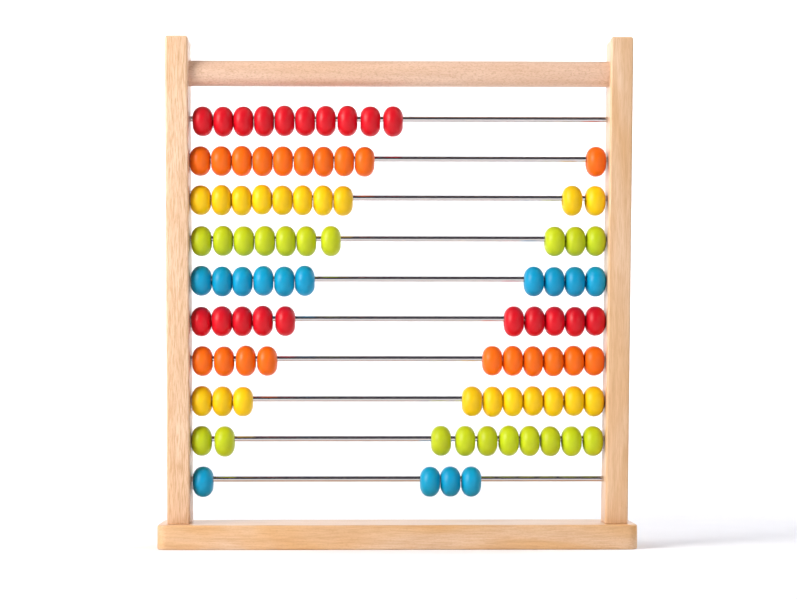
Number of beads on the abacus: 94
